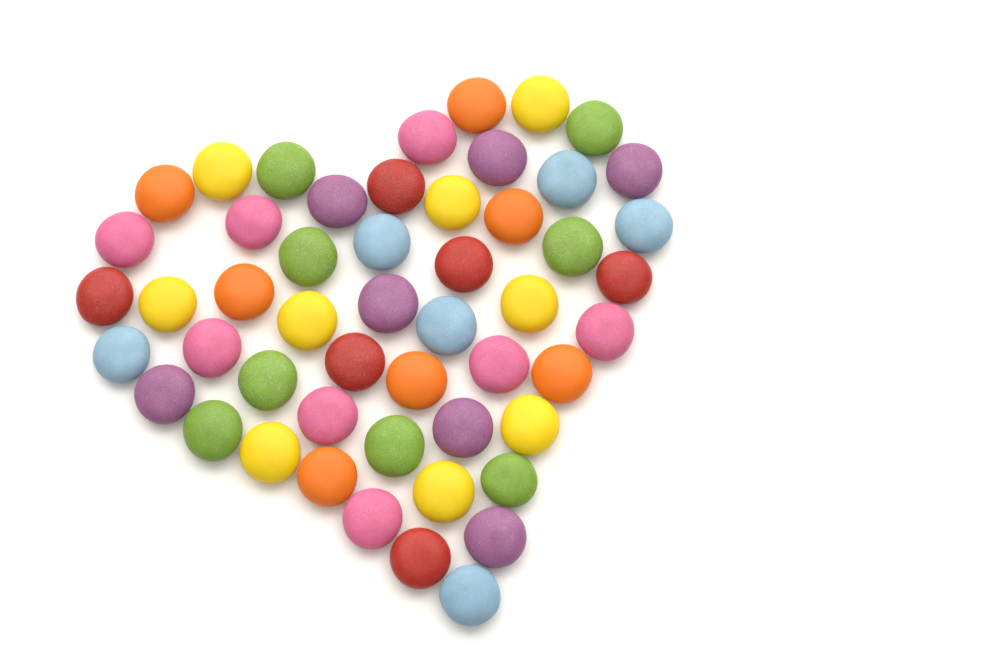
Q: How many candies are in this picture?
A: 51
